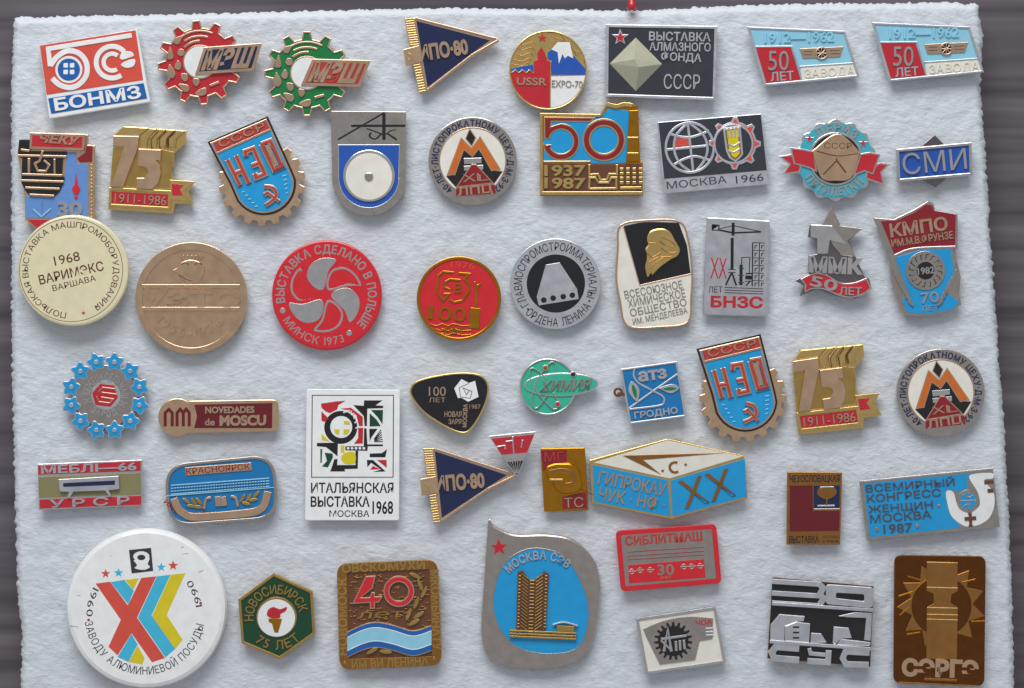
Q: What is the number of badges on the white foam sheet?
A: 51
